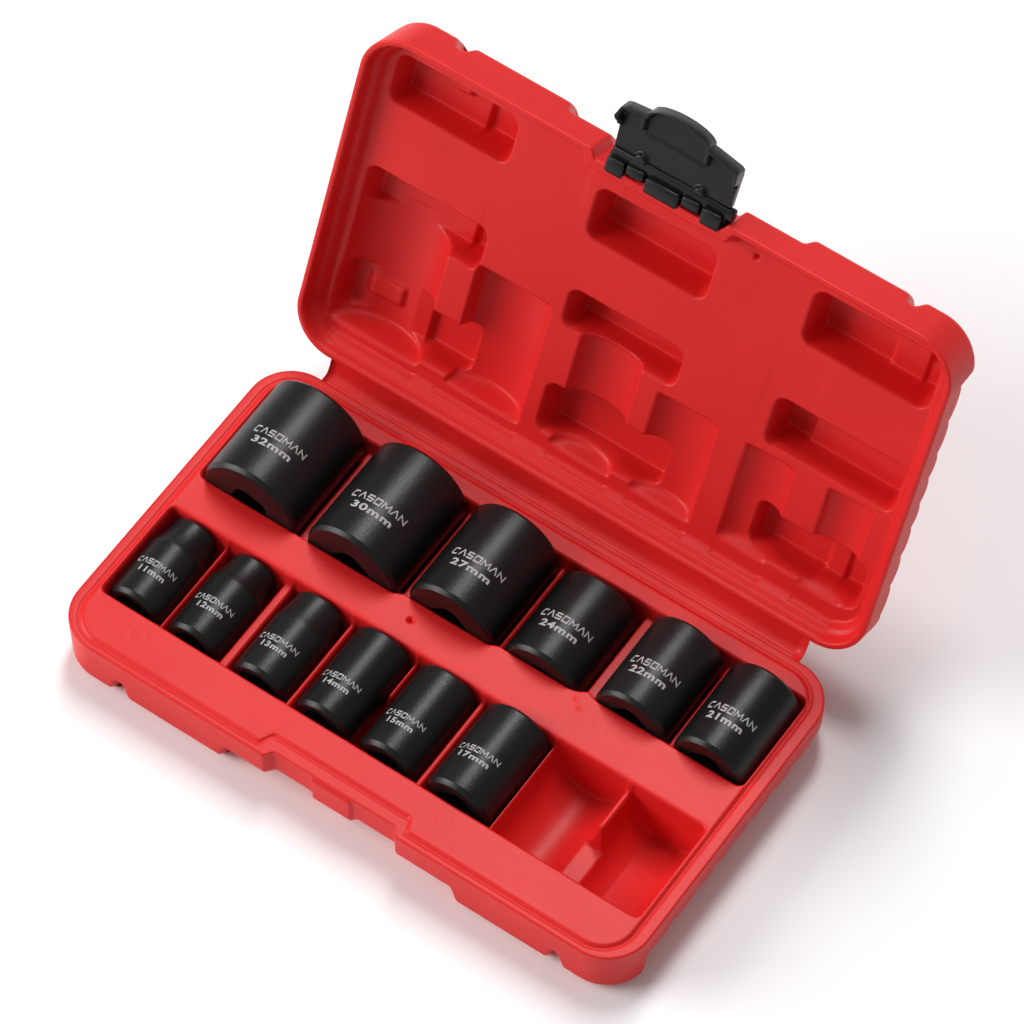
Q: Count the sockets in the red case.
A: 12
